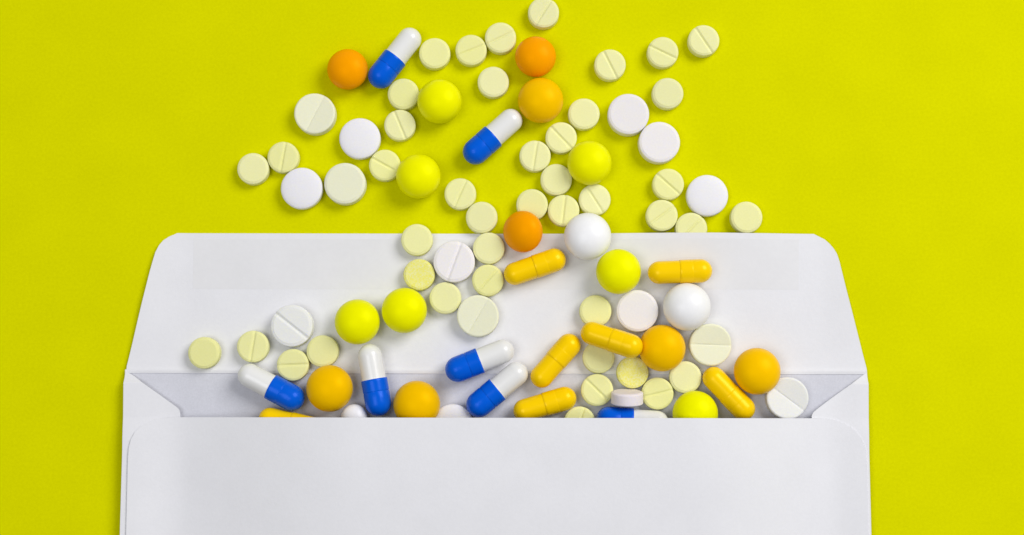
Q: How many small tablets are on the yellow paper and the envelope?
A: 45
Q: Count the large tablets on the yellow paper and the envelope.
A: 31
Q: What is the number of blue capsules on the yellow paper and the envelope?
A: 7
